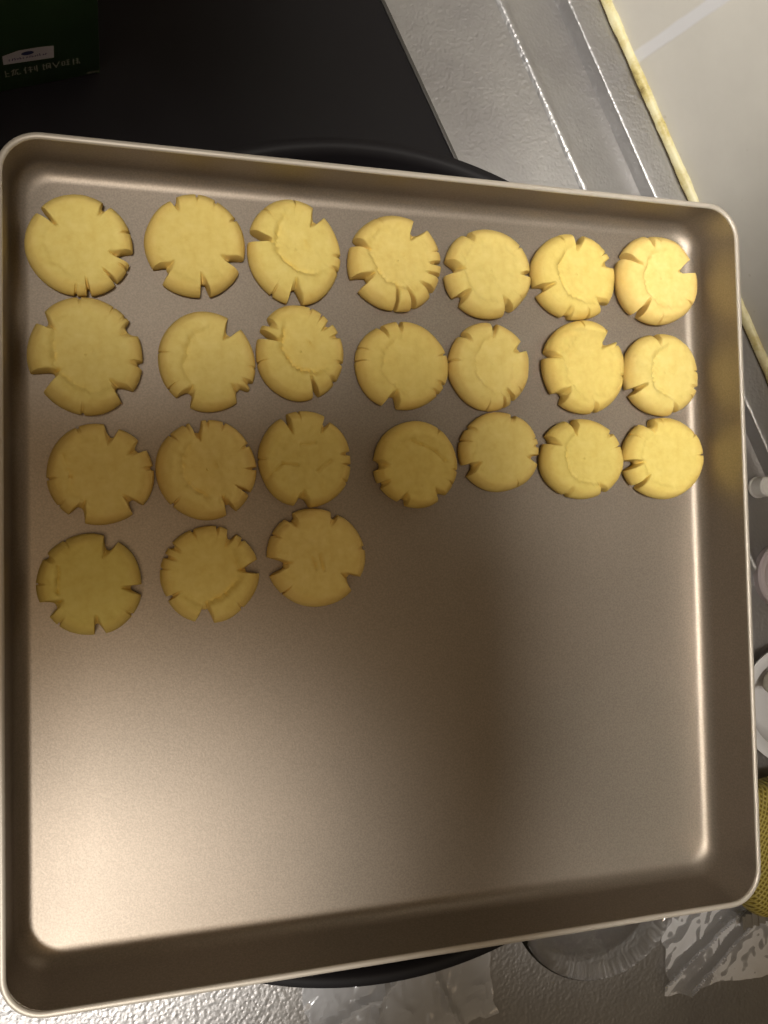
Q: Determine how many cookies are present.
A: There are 24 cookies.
